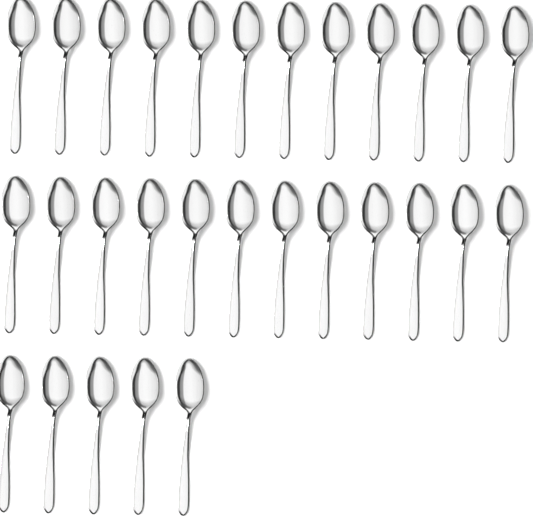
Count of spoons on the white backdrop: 29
